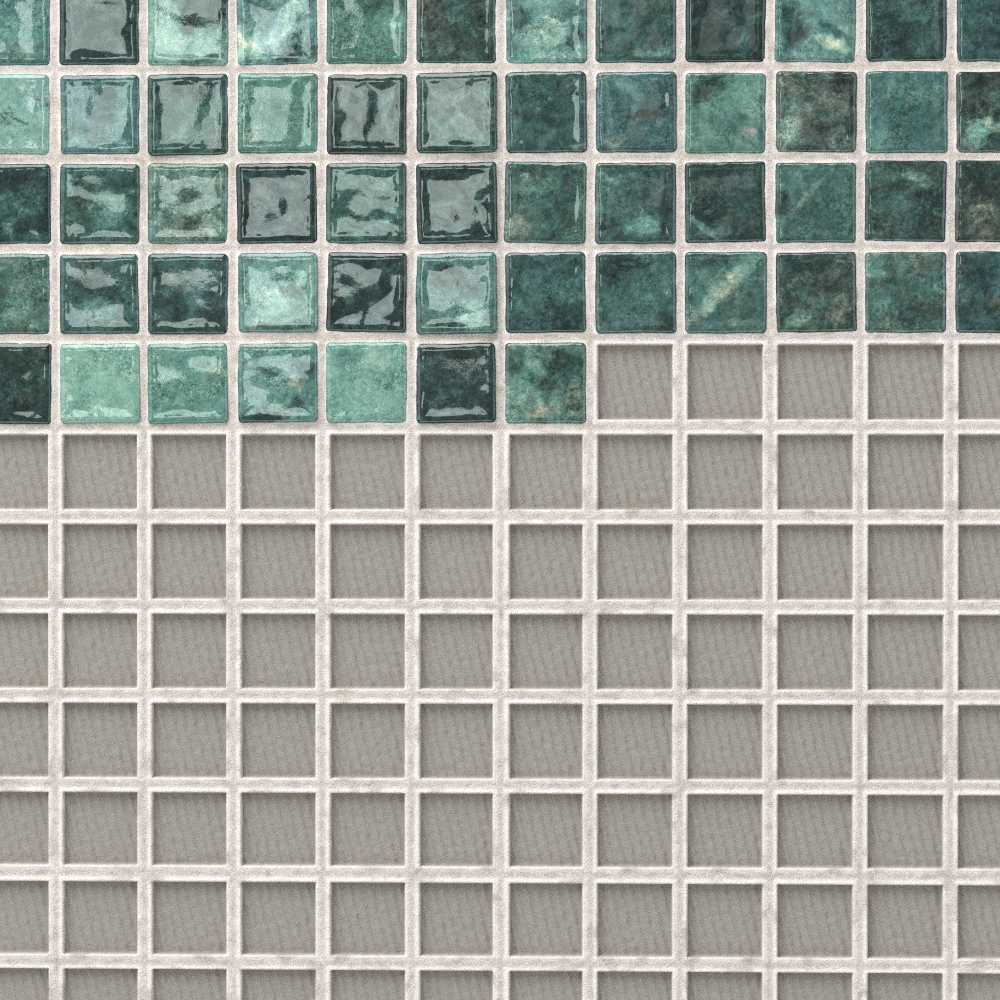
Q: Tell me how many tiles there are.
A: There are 55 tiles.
